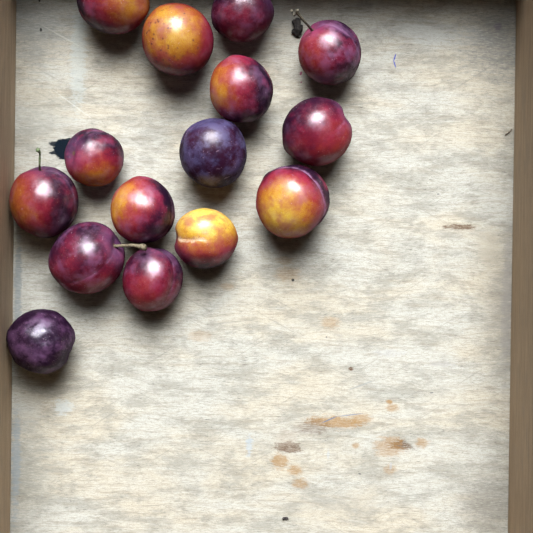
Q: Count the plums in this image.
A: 15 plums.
